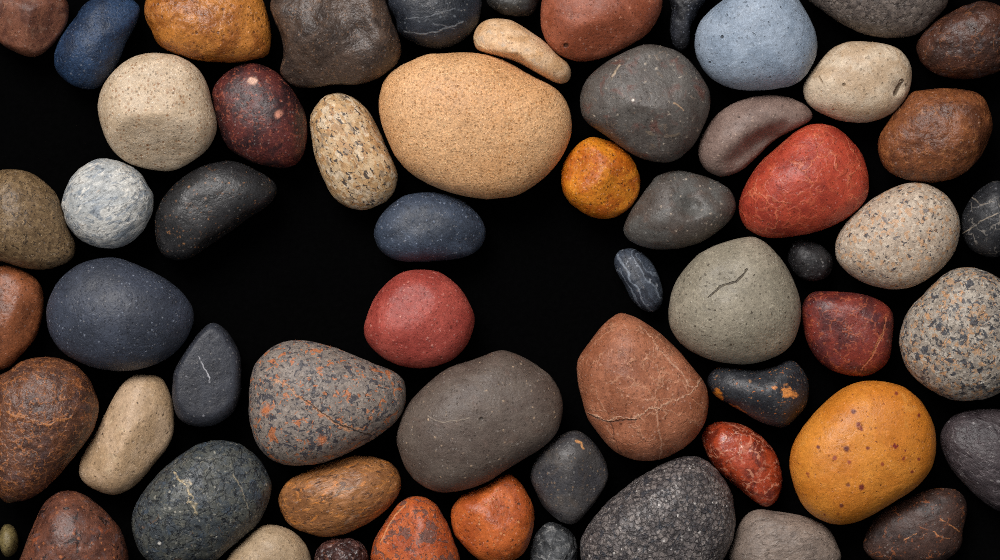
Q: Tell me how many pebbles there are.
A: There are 60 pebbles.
